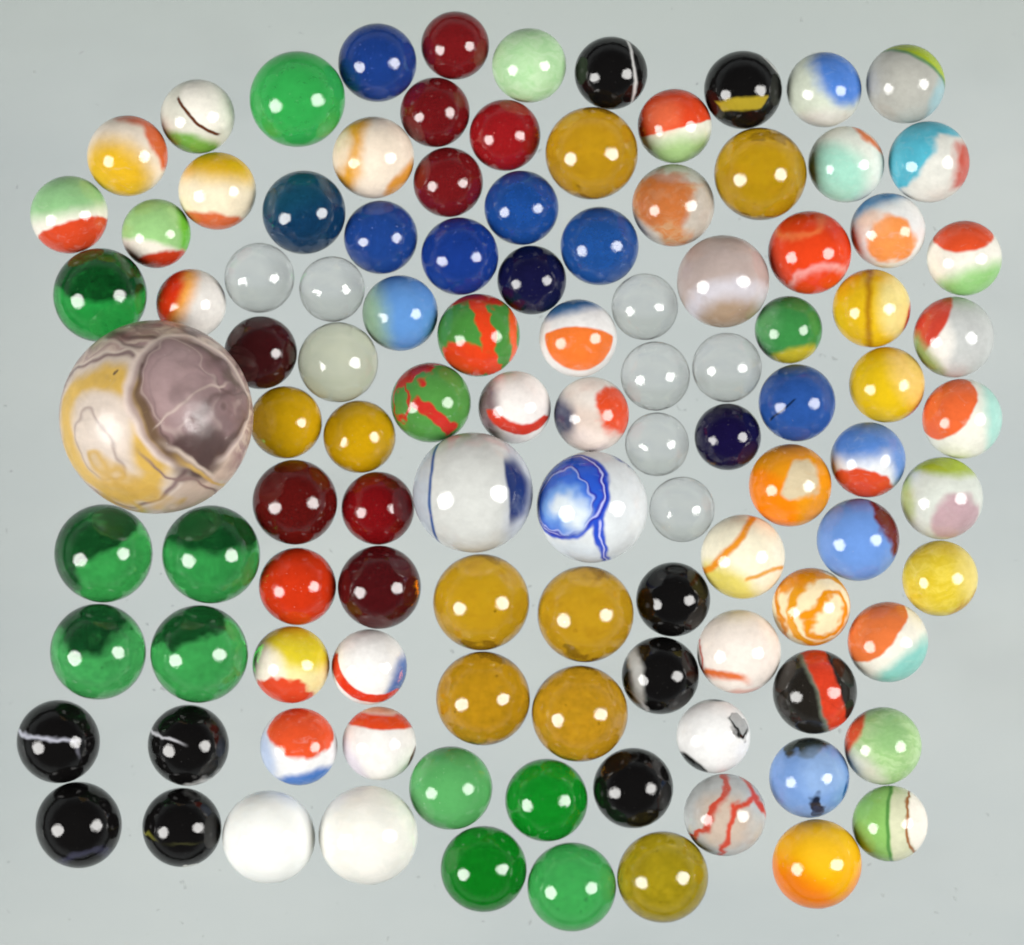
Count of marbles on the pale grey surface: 108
